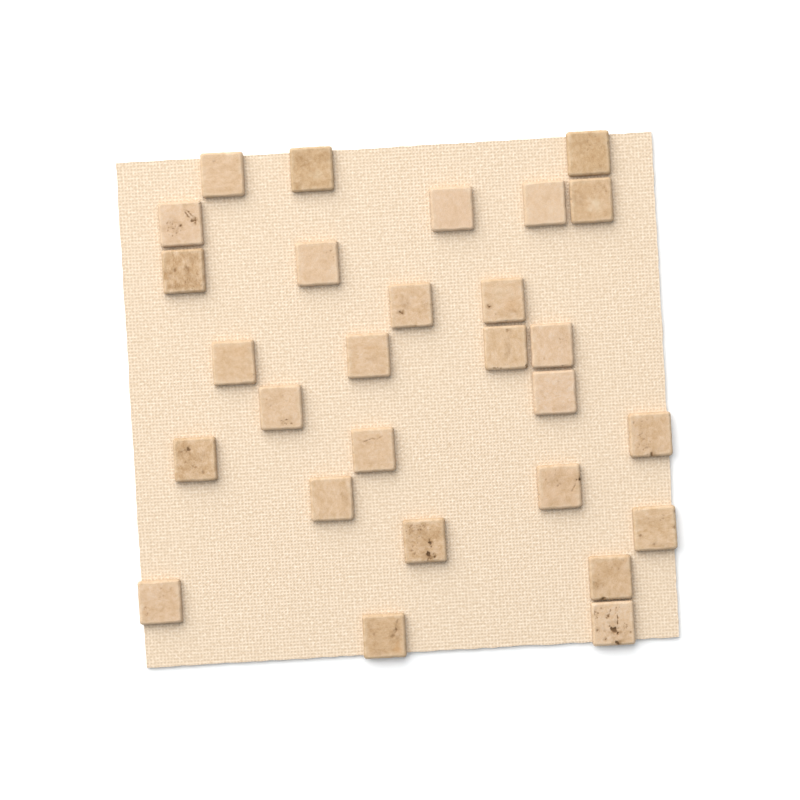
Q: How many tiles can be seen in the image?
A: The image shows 28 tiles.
